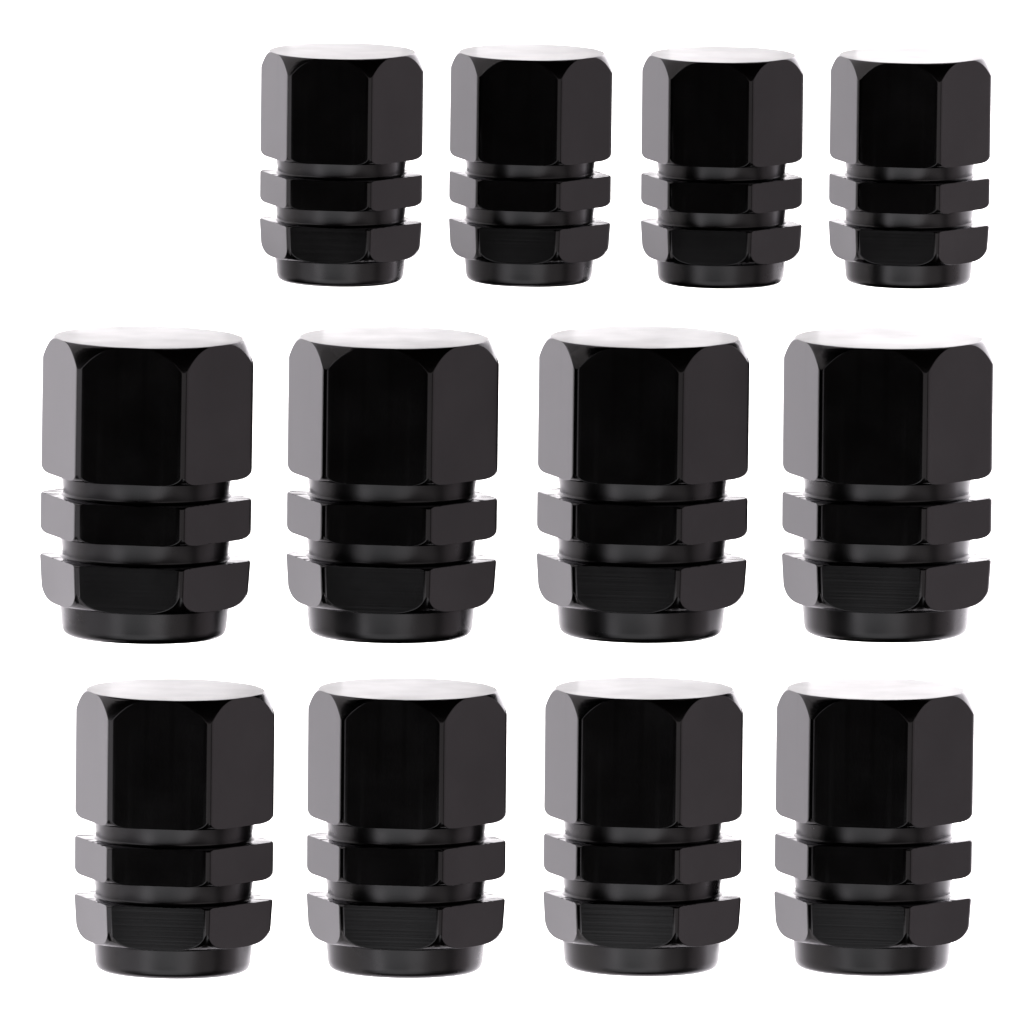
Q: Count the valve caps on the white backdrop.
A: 12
